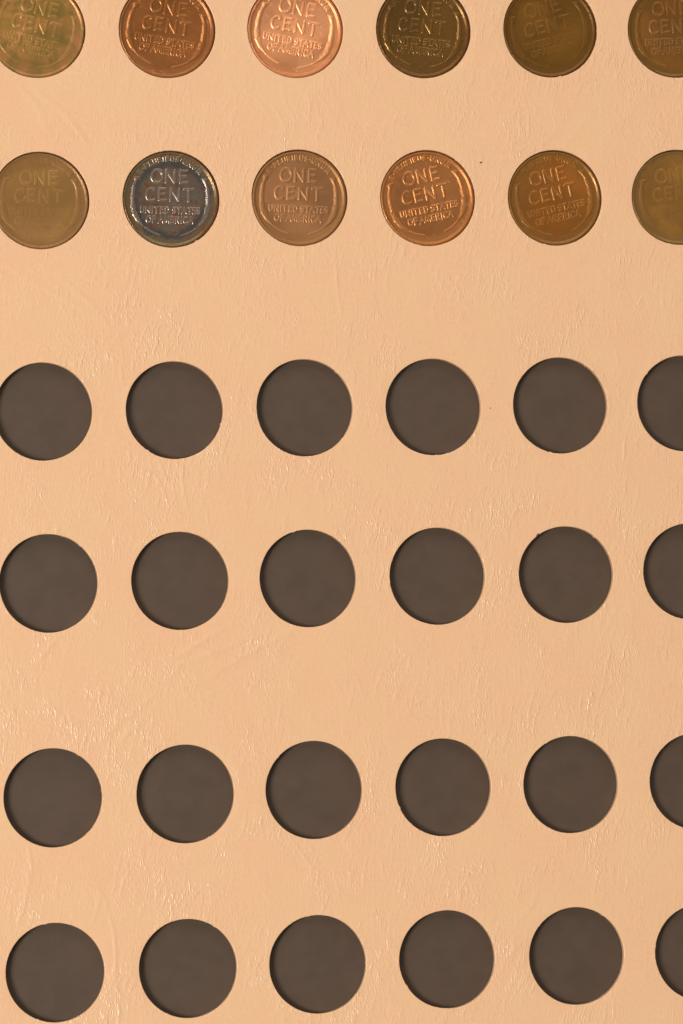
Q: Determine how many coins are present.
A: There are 12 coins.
